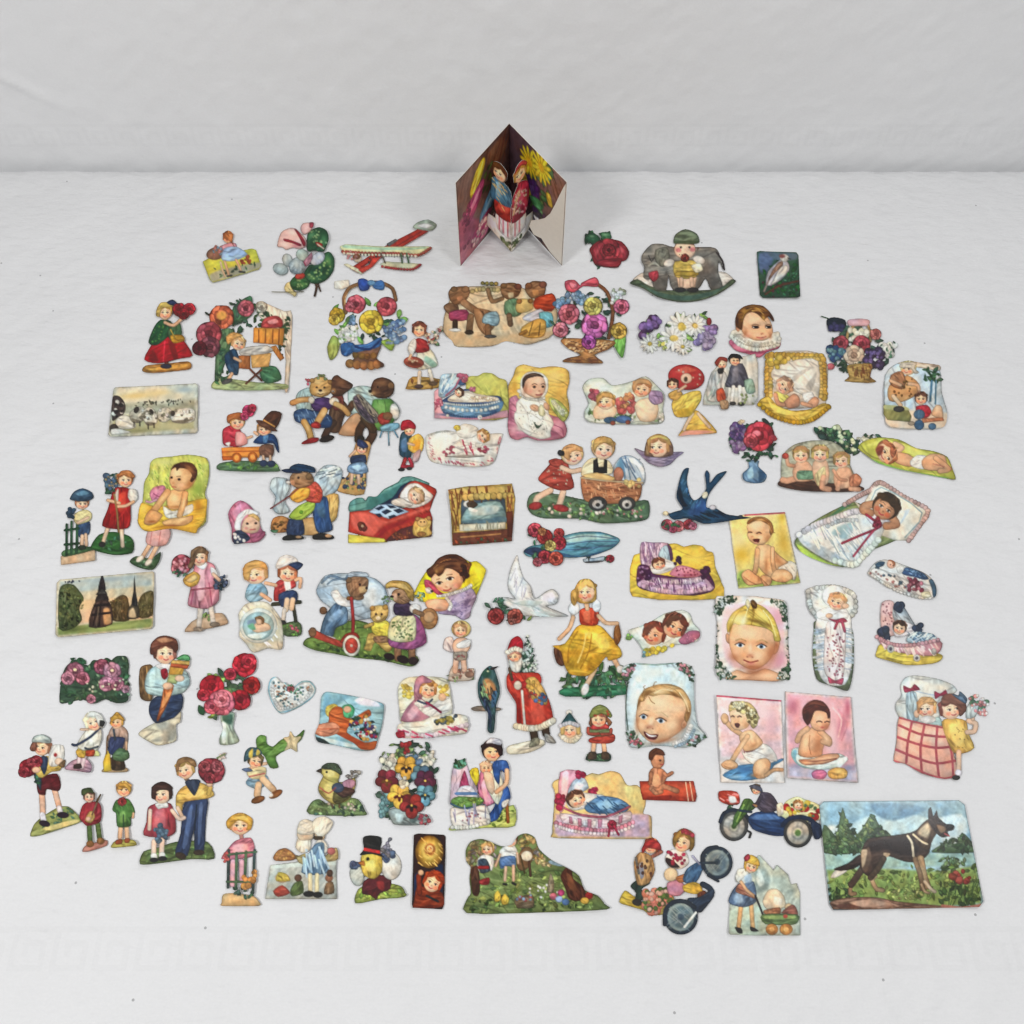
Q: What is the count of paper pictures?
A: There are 94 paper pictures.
